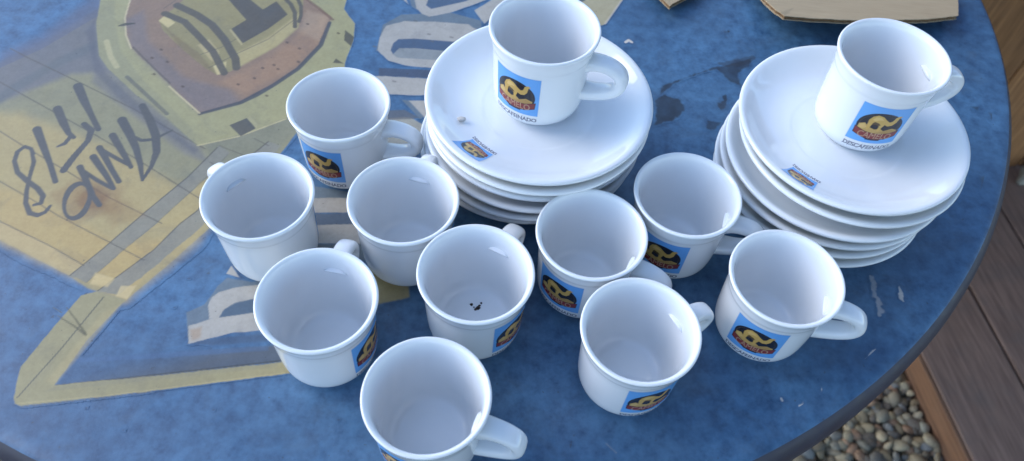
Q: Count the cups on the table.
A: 12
